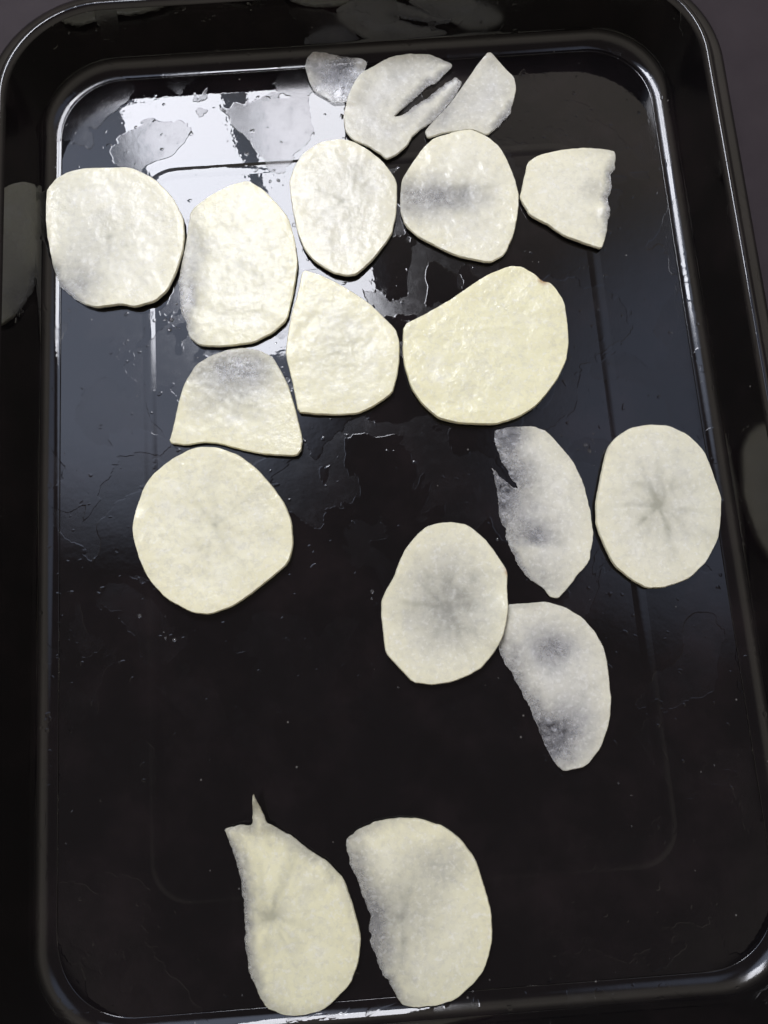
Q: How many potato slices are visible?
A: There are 18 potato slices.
